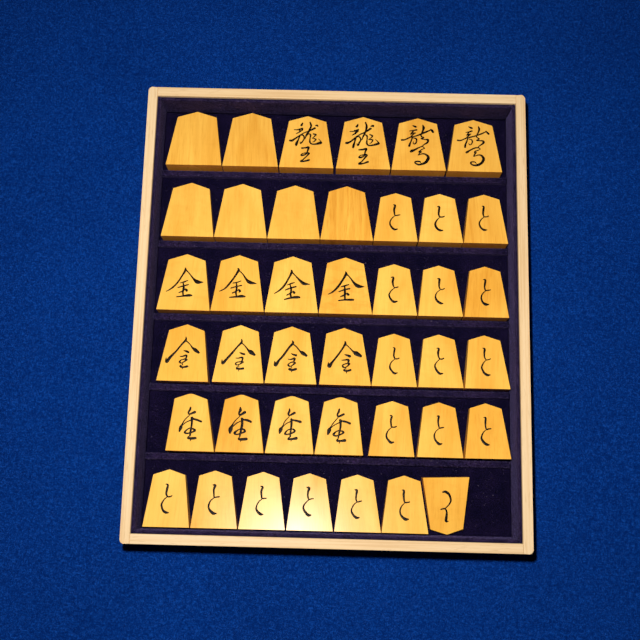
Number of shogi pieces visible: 41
